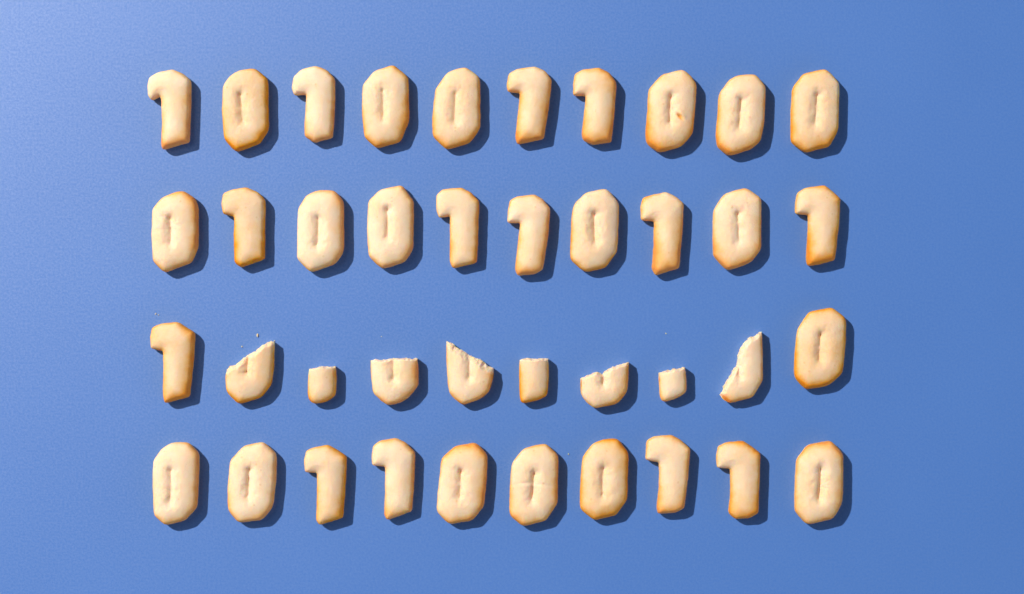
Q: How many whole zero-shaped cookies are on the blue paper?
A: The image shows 18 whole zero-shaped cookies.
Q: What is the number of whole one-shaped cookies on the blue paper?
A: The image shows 14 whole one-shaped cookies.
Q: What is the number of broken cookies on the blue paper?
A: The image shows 8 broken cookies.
